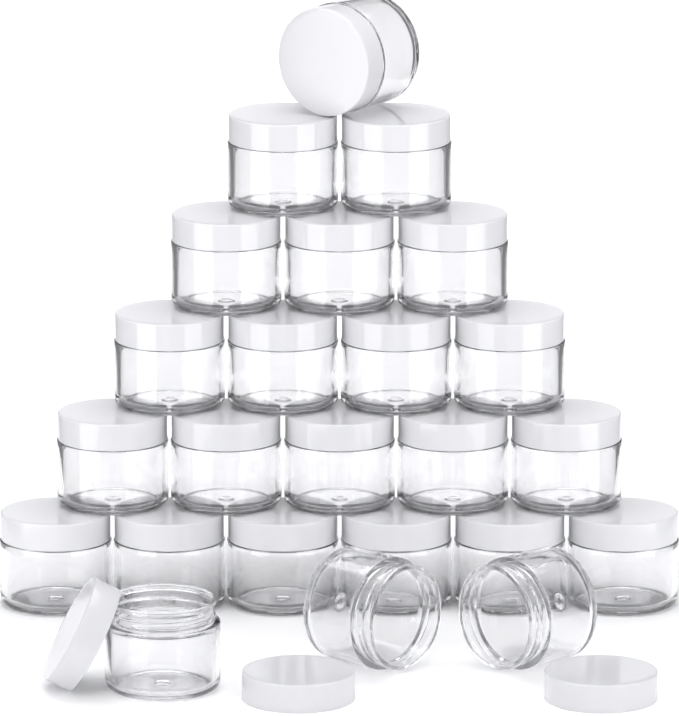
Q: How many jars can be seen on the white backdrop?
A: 24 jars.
